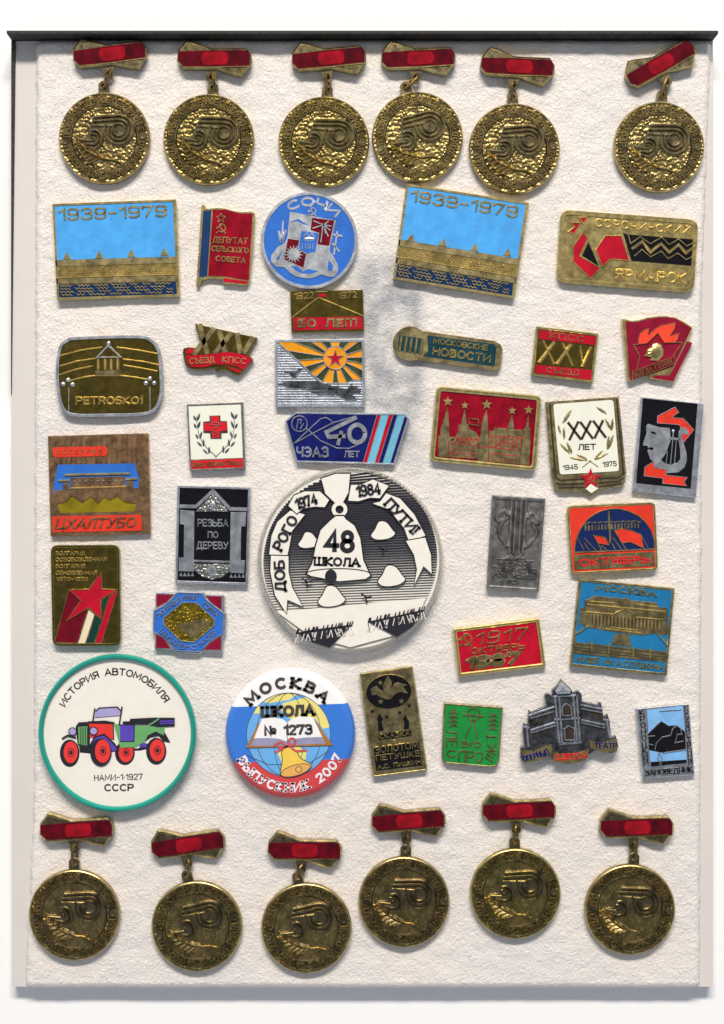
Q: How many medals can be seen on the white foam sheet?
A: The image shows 12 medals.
